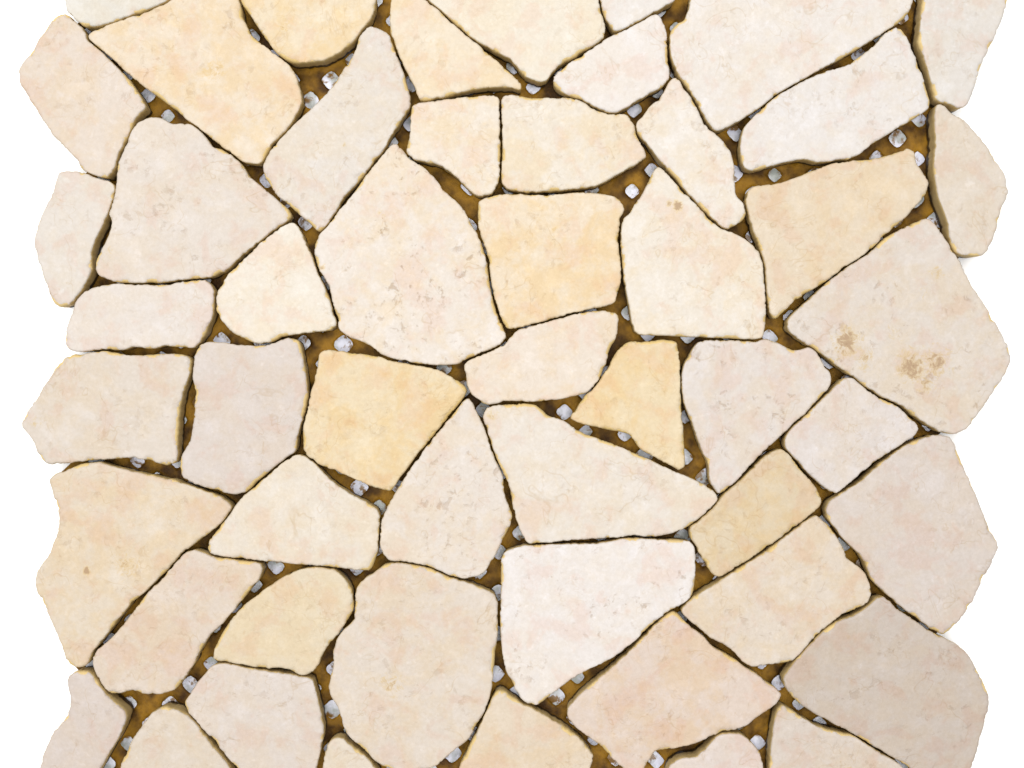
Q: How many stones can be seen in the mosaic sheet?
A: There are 52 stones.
